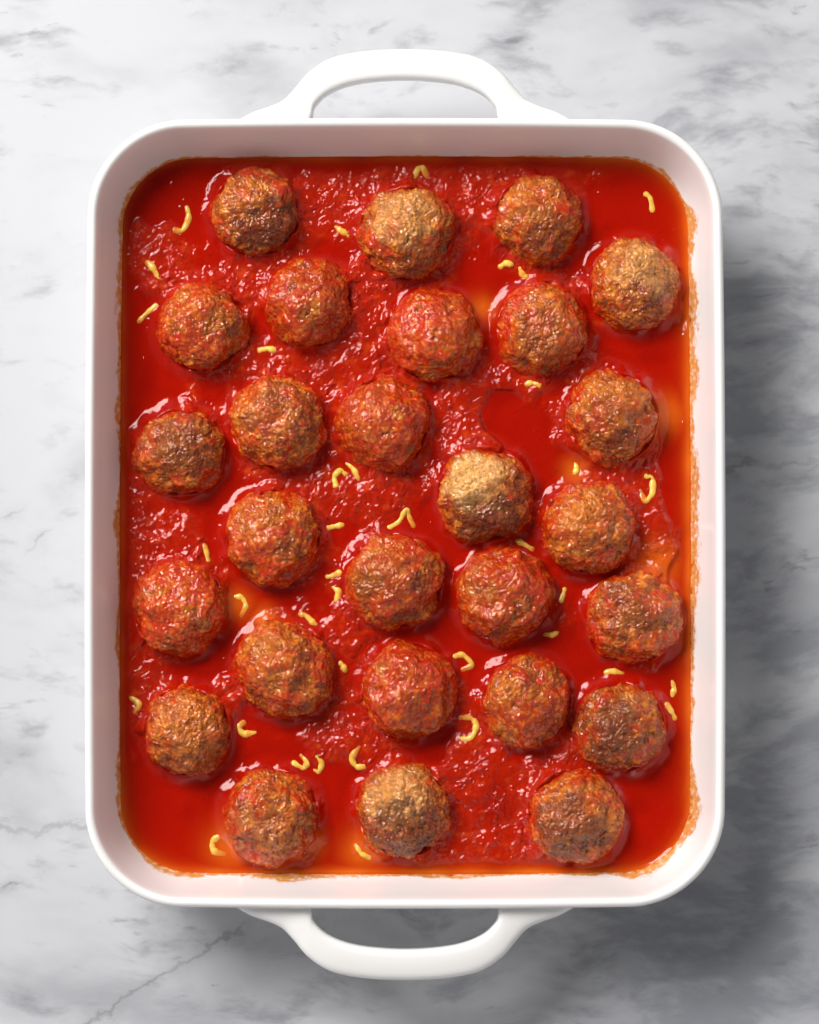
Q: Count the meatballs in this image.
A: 27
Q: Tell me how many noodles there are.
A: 37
